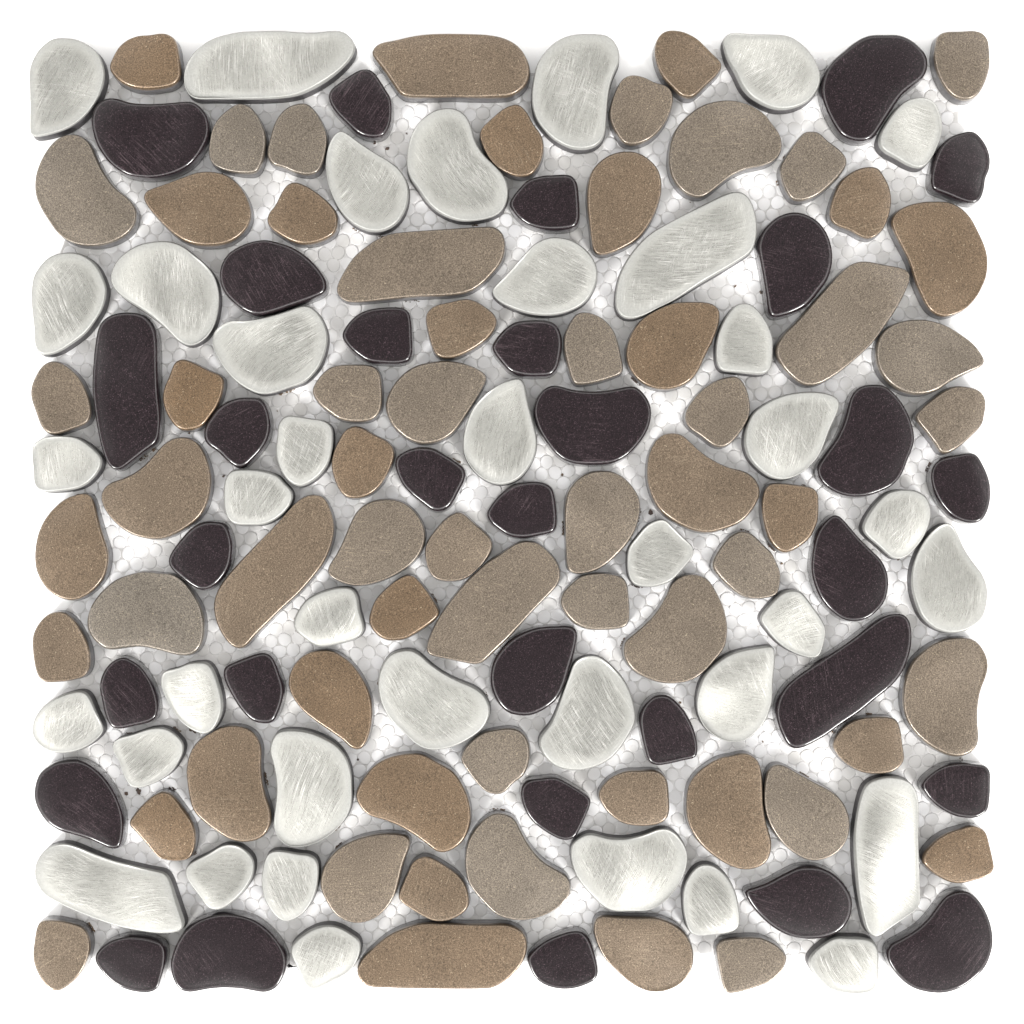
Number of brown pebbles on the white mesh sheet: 62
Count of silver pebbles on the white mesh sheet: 38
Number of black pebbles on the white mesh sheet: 31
